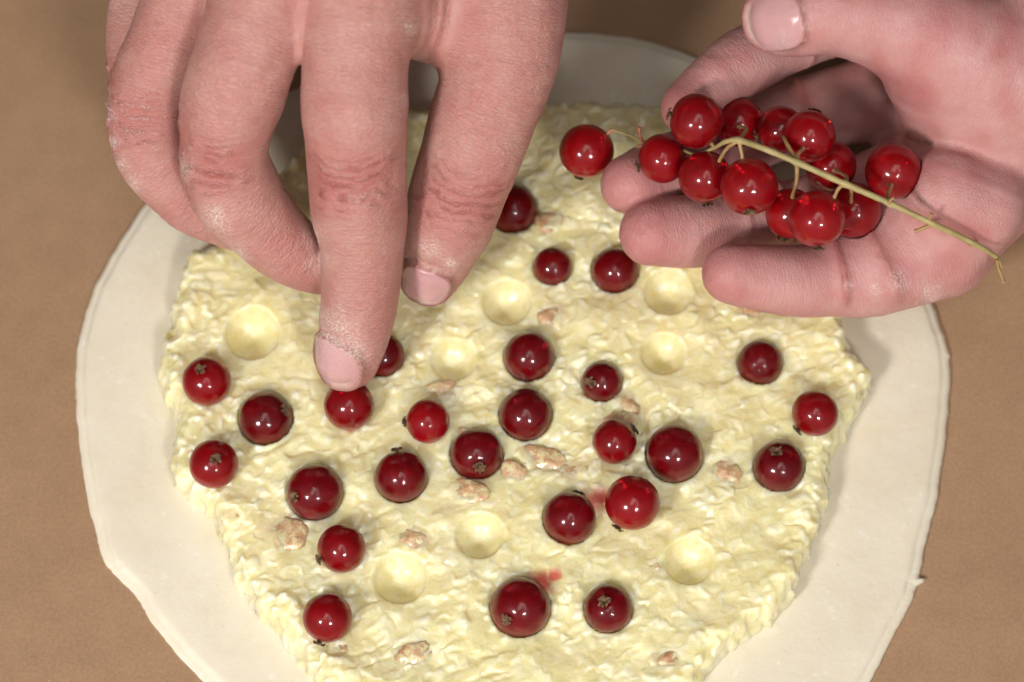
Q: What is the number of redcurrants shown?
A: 39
